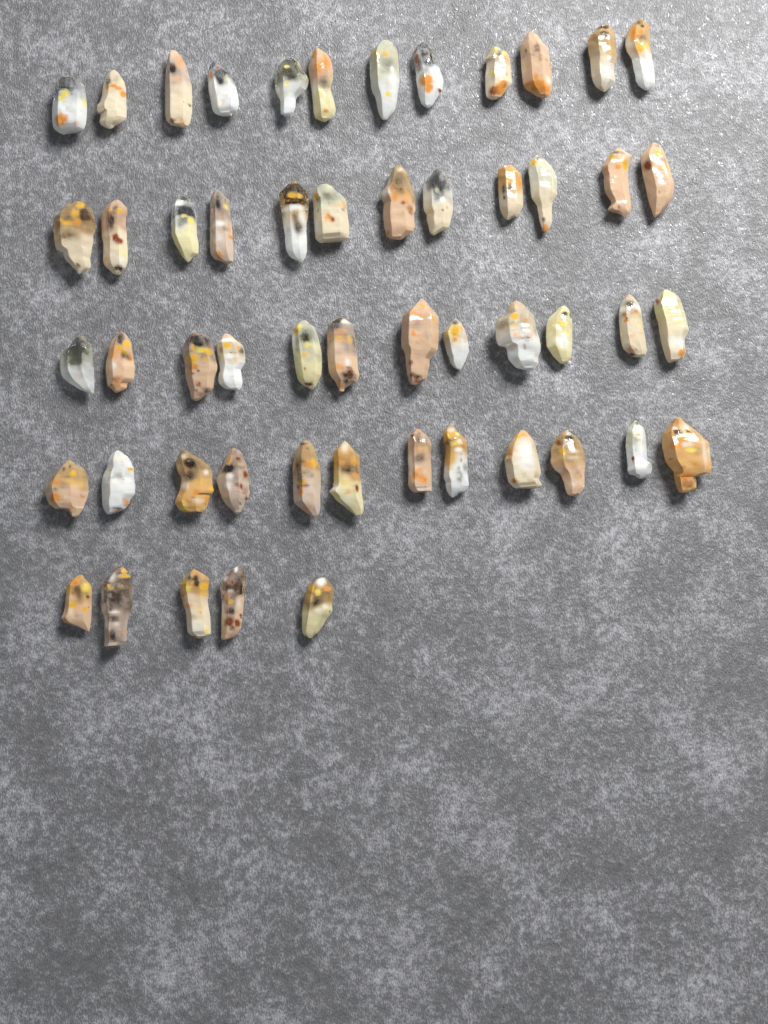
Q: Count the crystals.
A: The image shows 53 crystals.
